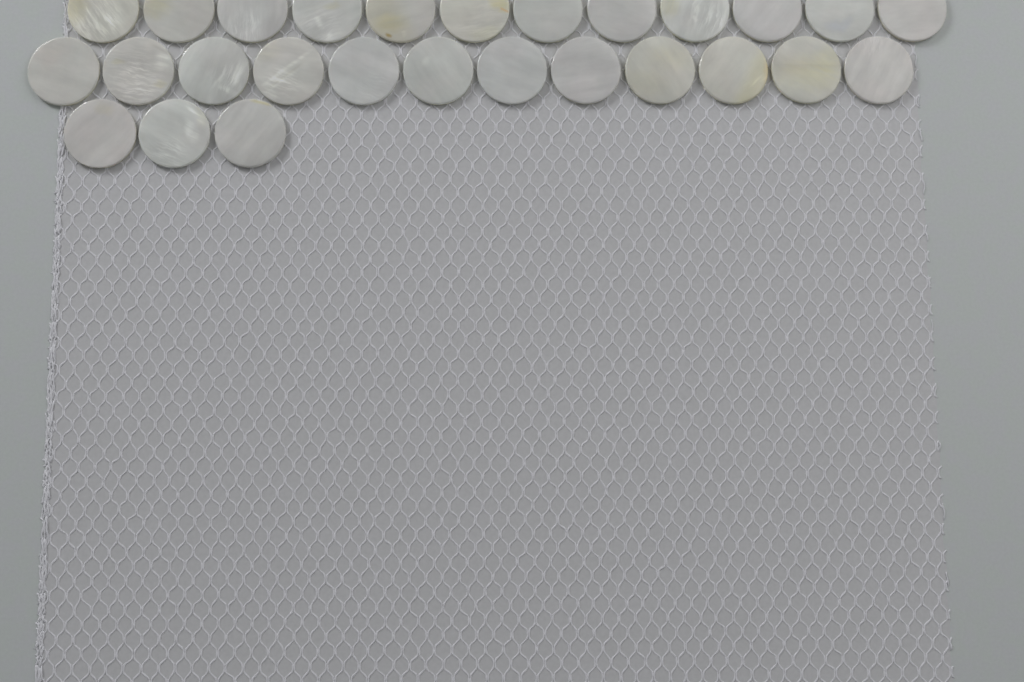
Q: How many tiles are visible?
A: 27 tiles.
